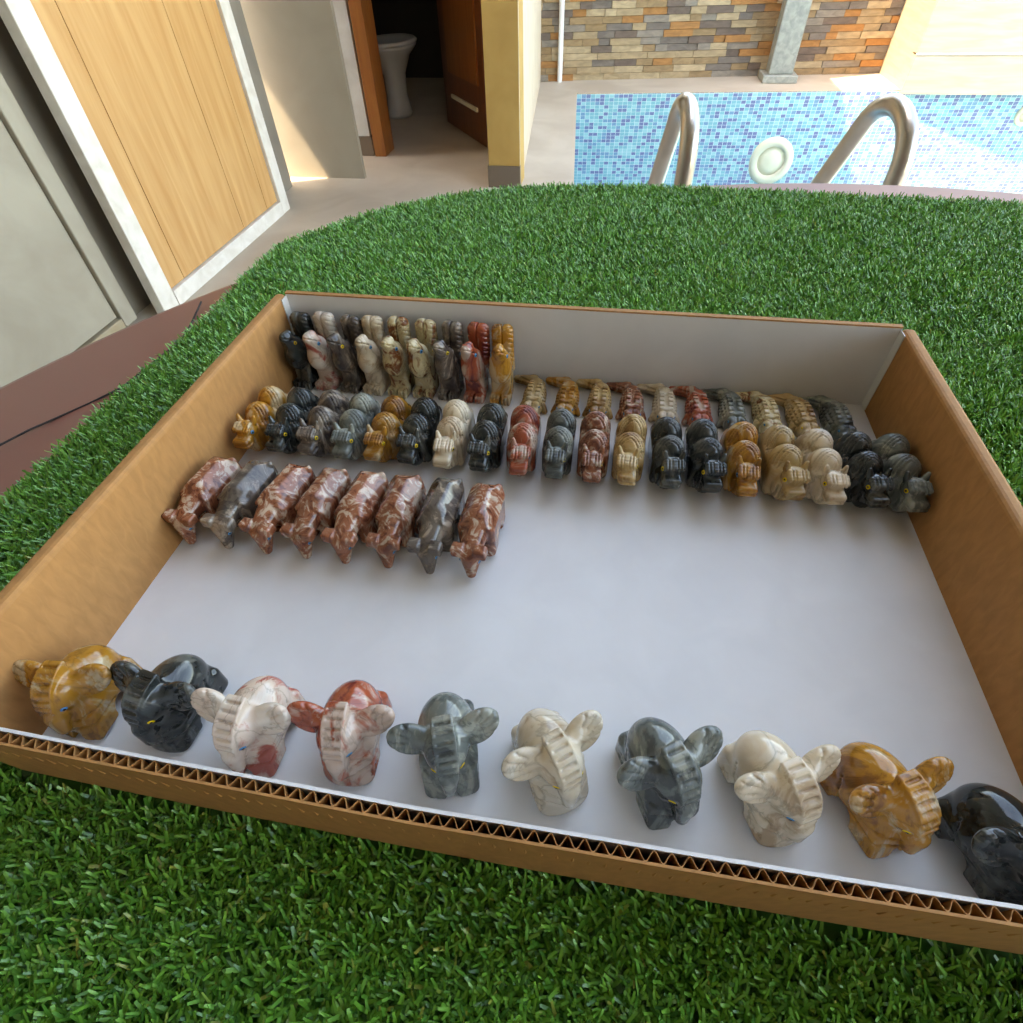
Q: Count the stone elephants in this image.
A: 10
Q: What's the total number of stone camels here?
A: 19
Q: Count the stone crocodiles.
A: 10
